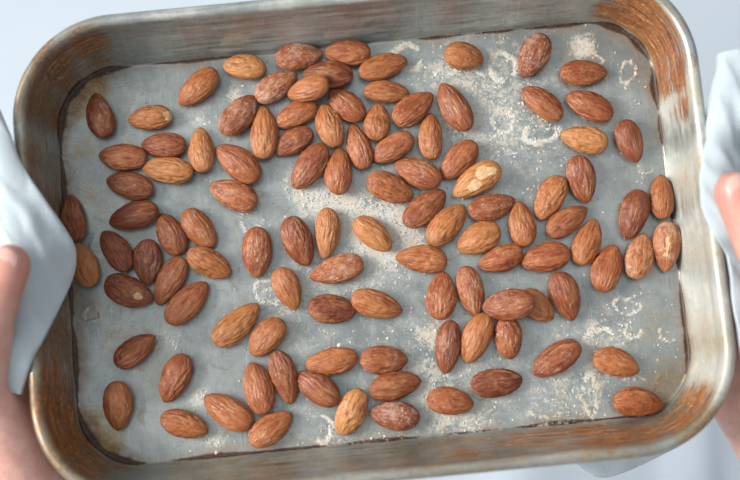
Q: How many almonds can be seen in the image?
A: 108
